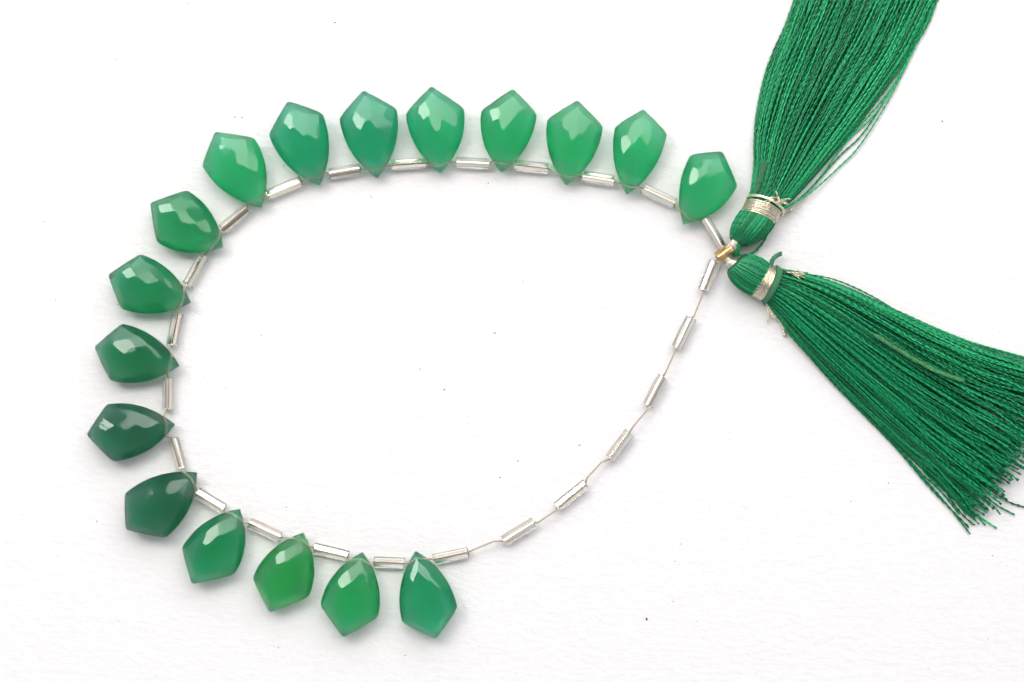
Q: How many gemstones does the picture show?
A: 17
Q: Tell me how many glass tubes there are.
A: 24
